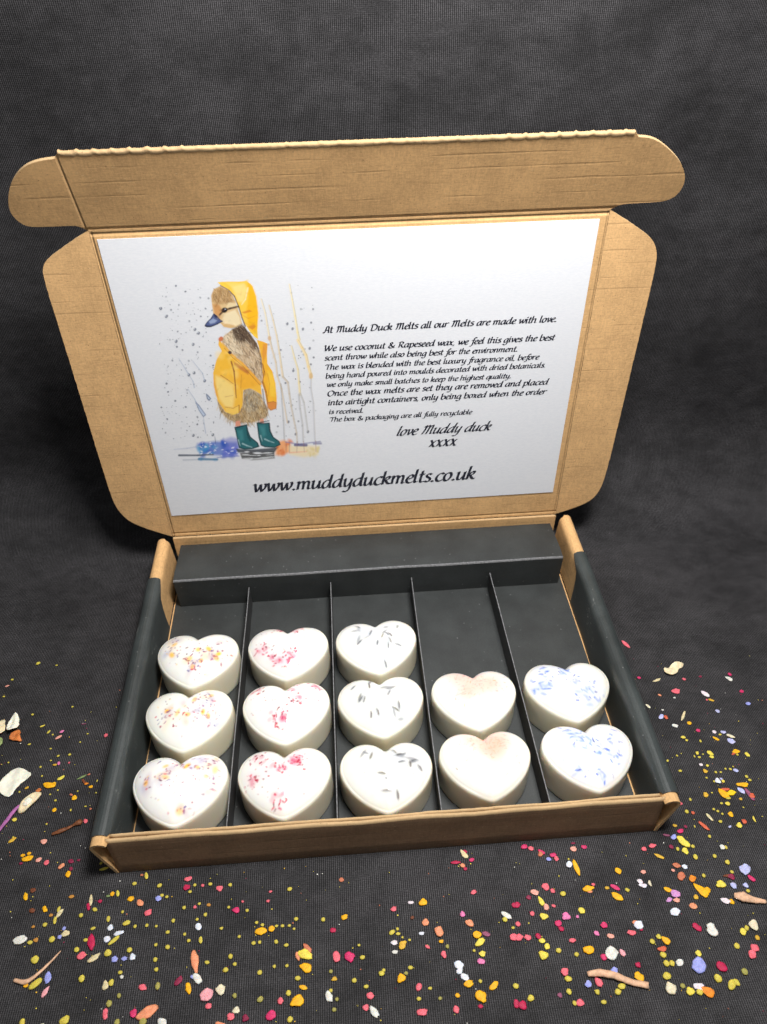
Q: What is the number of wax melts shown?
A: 13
